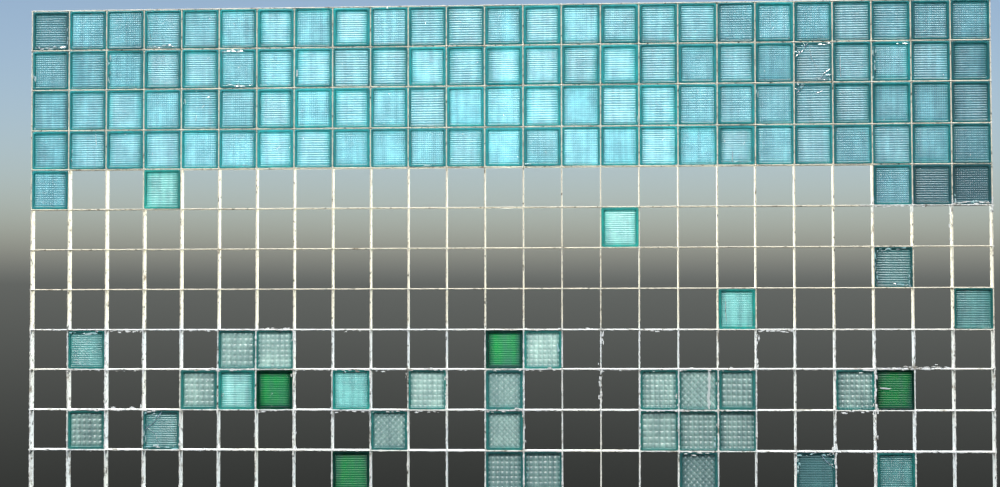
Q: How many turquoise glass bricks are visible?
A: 11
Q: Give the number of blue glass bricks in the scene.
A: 104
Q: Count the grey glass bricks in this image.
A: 19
